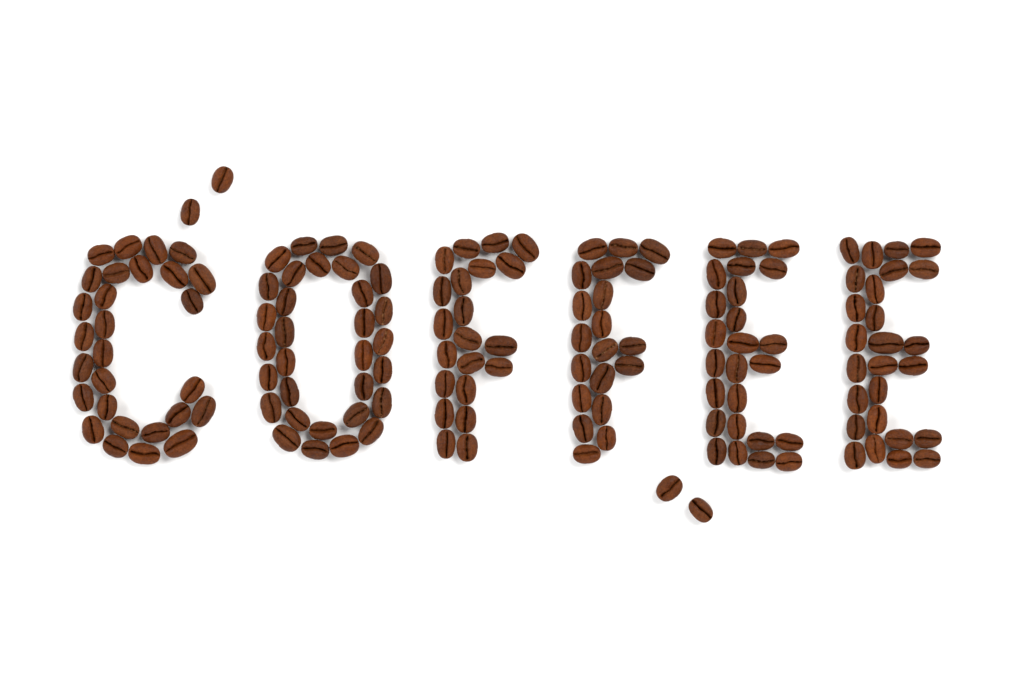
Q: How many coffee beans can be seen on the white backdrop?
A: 156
